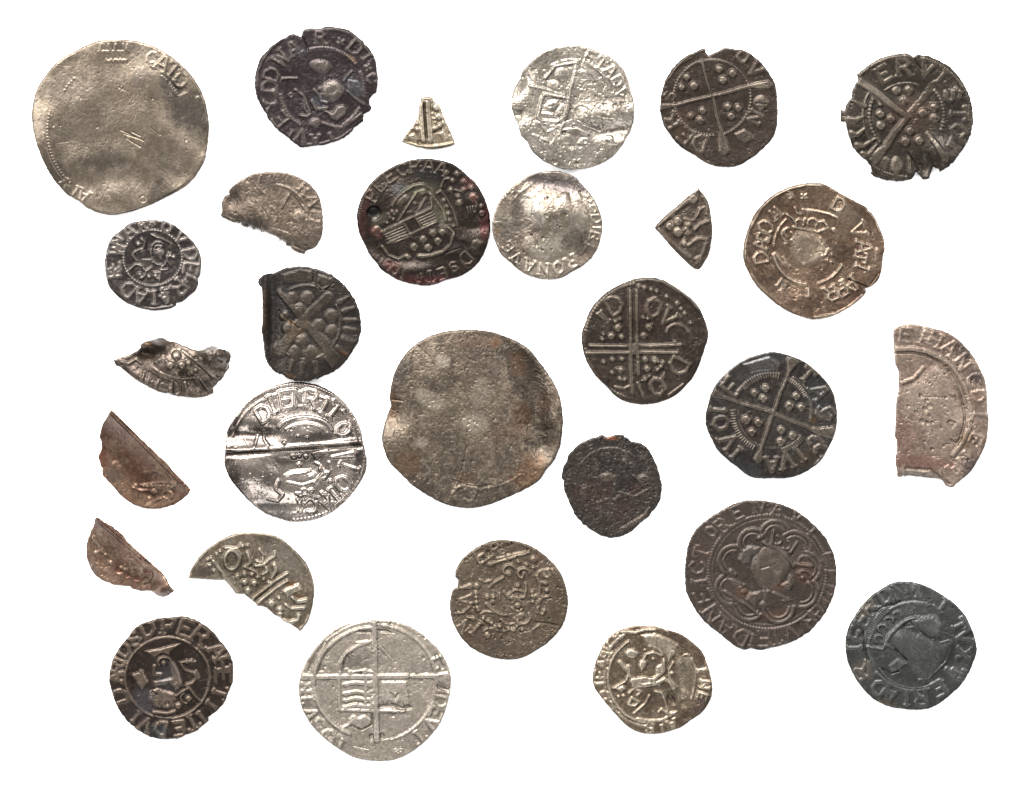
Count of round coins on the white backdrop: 21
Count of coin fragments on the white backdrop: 8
